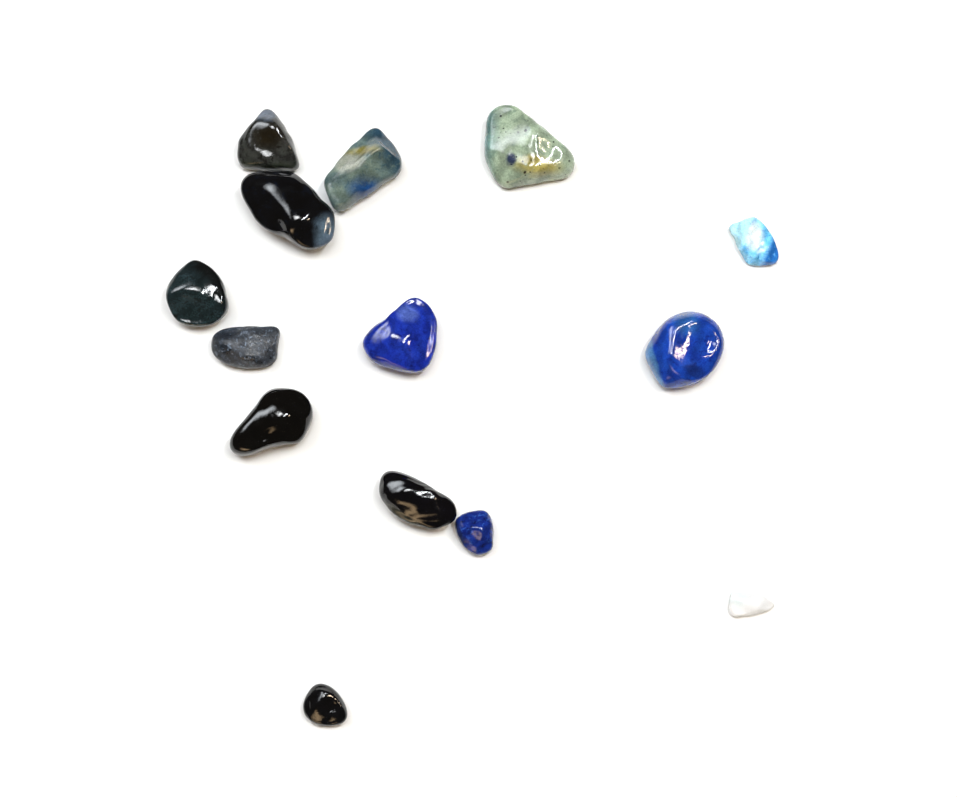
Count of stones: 14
